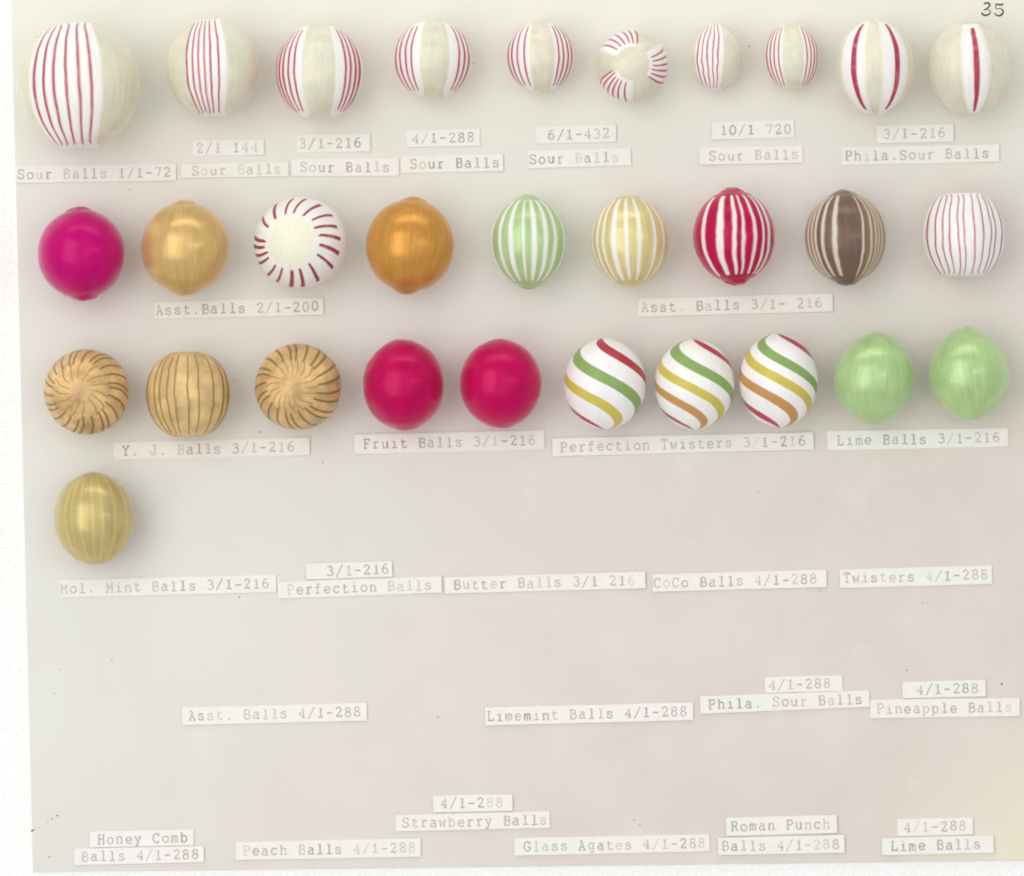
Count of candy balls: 30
